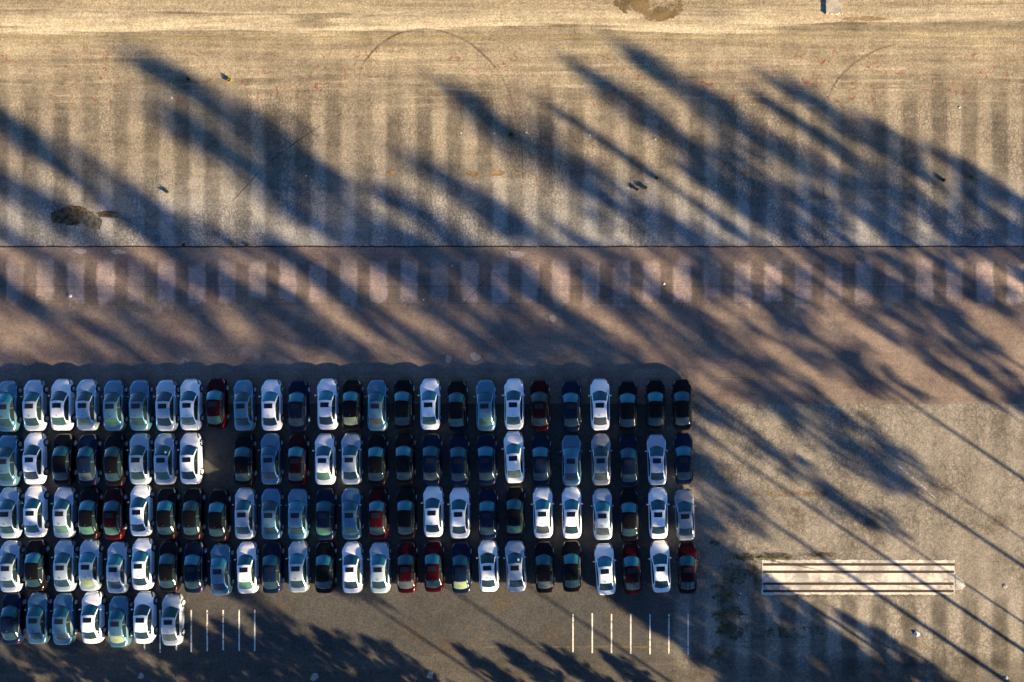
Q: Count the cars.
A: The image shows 110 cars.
